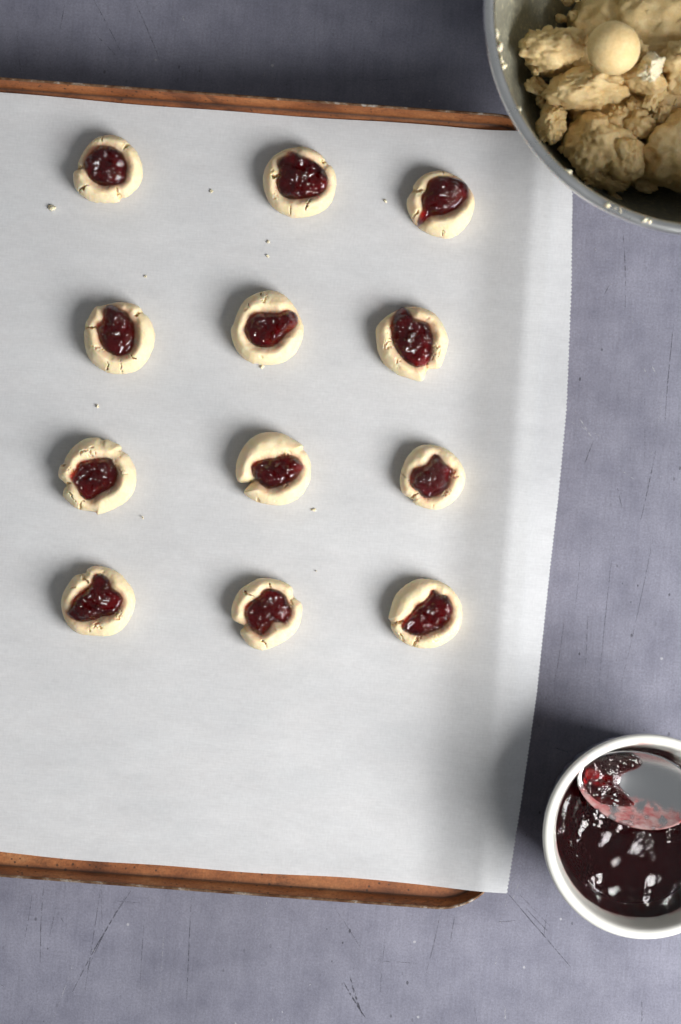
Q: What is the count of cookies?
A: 12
